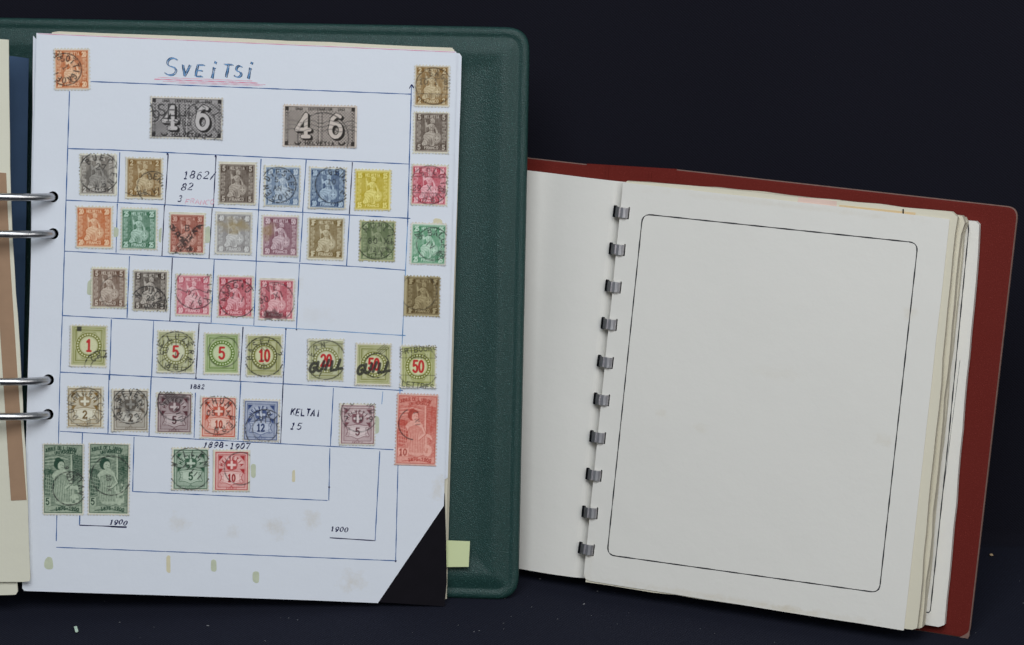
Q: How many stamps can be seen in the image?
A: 44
